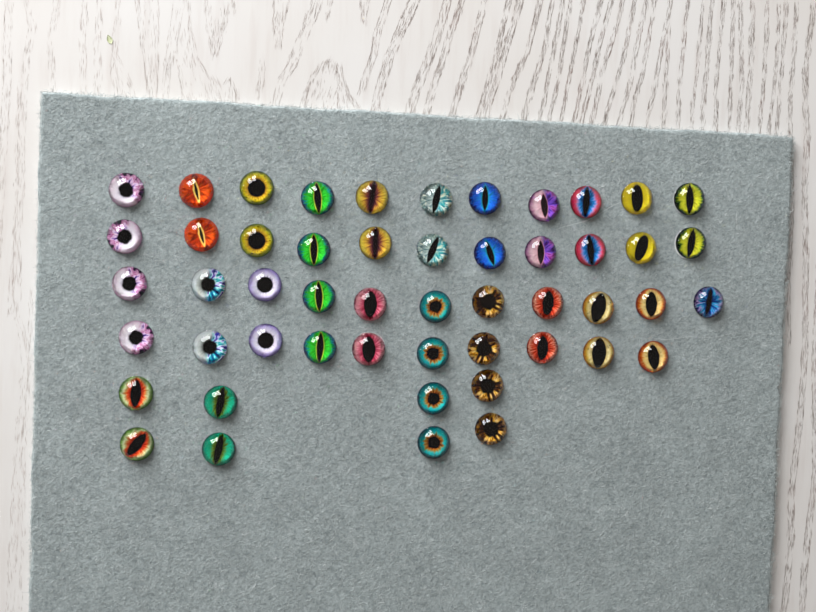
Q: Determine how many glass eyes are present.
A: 51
